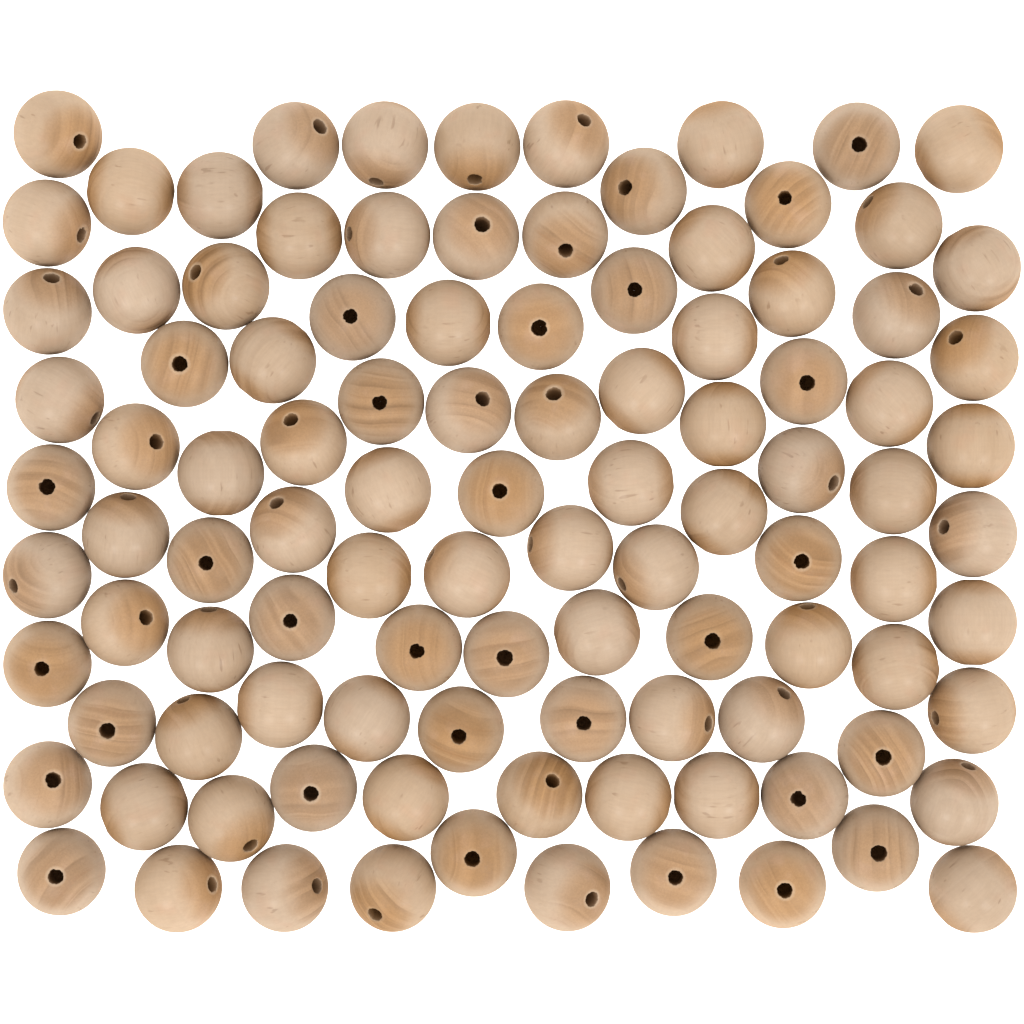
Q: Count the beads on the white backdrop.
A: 104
